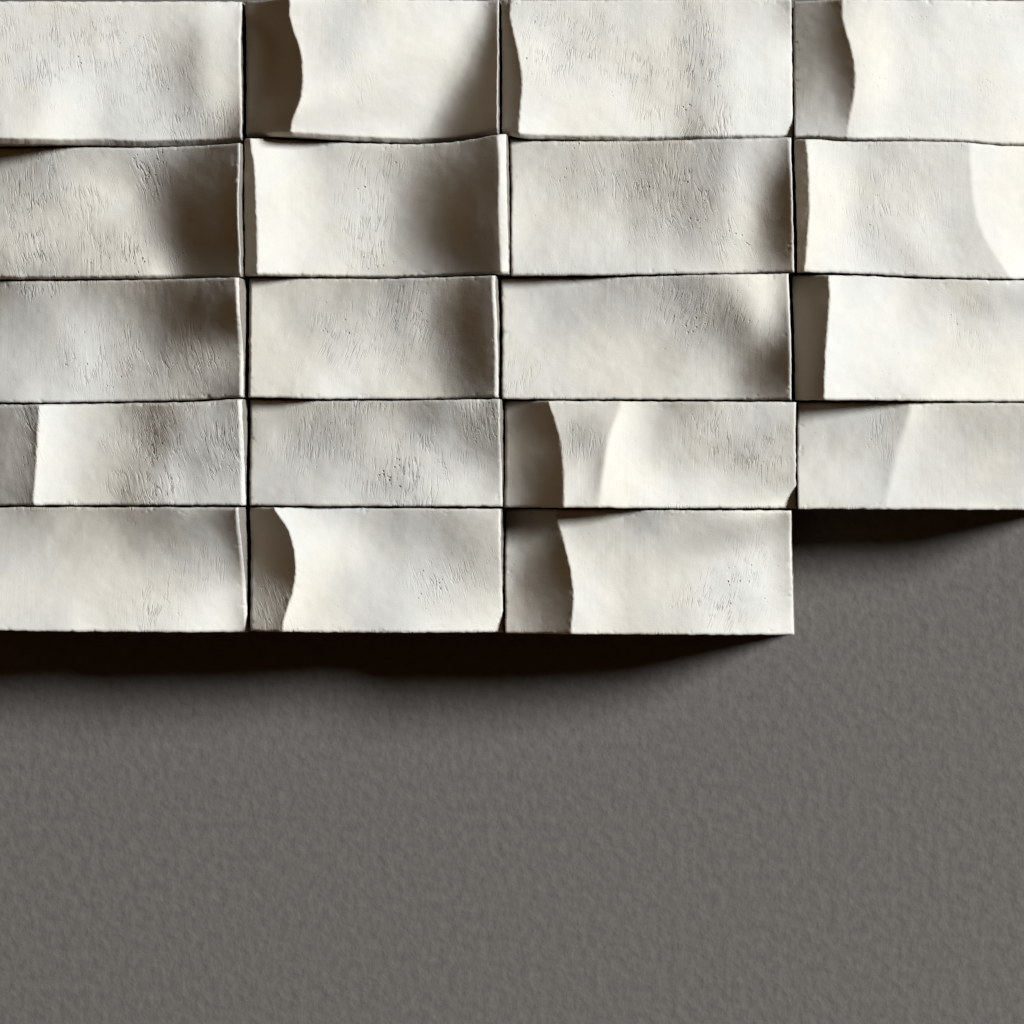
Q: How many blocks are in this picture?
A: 19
